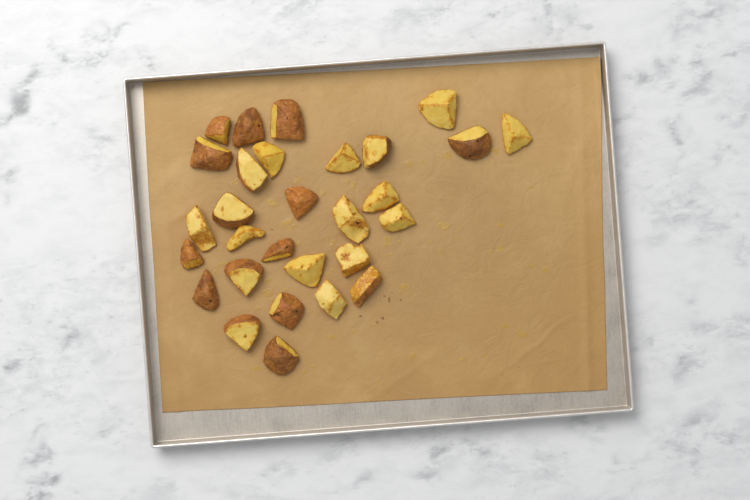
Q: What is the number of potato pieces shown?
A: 29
